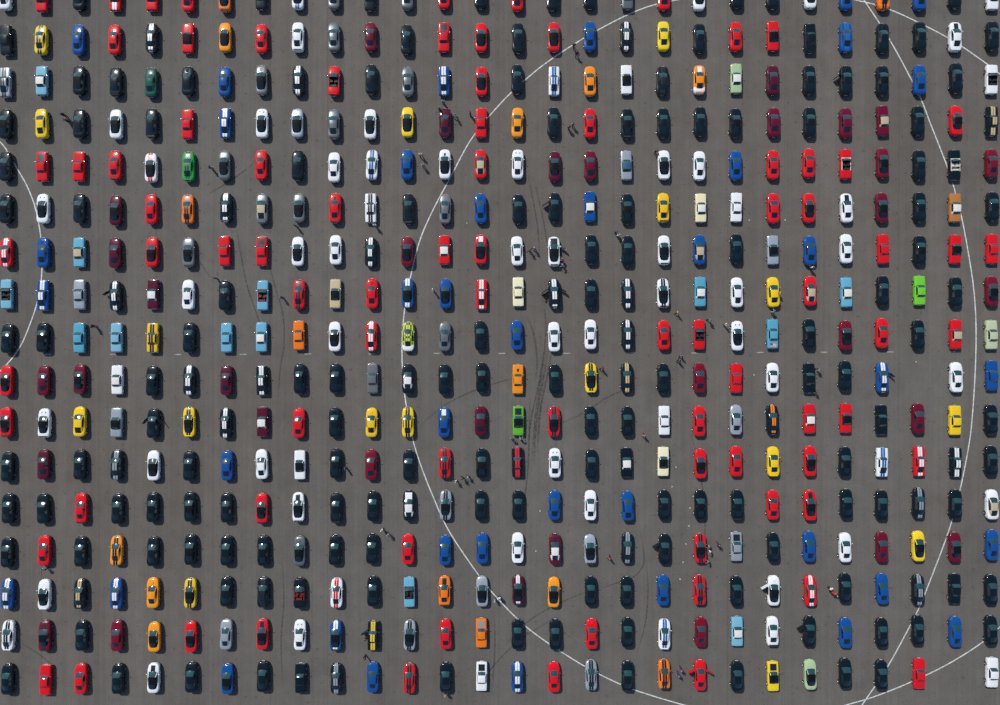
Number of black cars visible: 168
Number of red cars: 83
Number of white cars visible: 62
